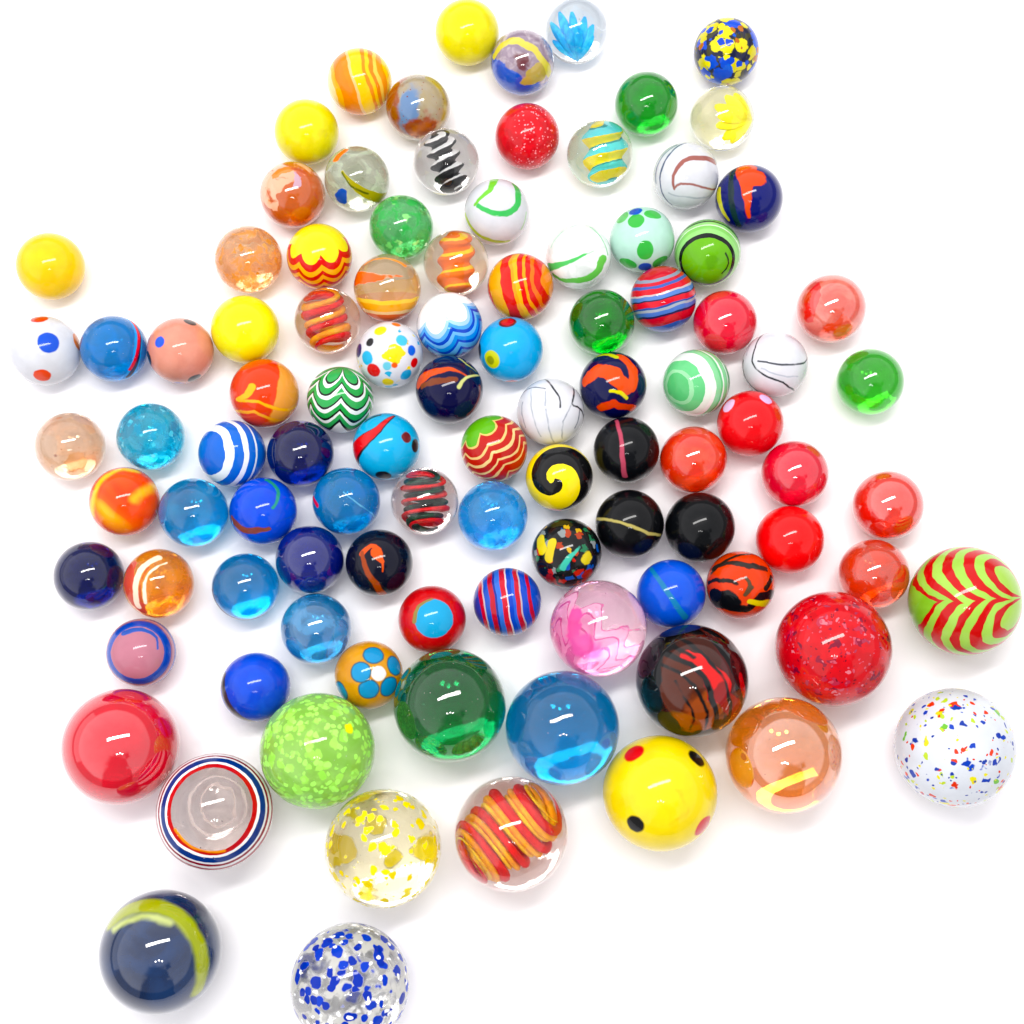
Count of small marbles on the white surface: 83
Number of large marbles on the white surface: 16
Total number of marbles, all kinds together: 99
